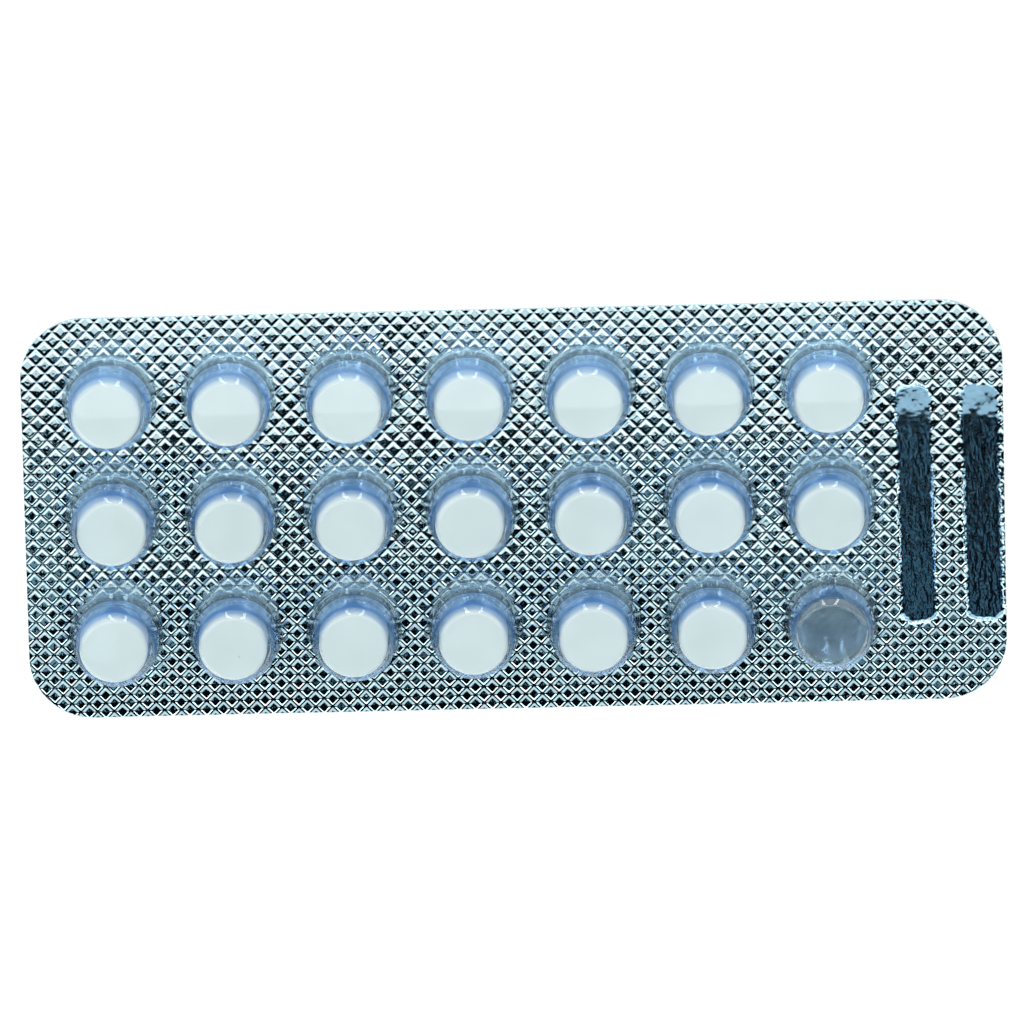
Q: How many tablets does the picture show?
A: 20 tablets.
